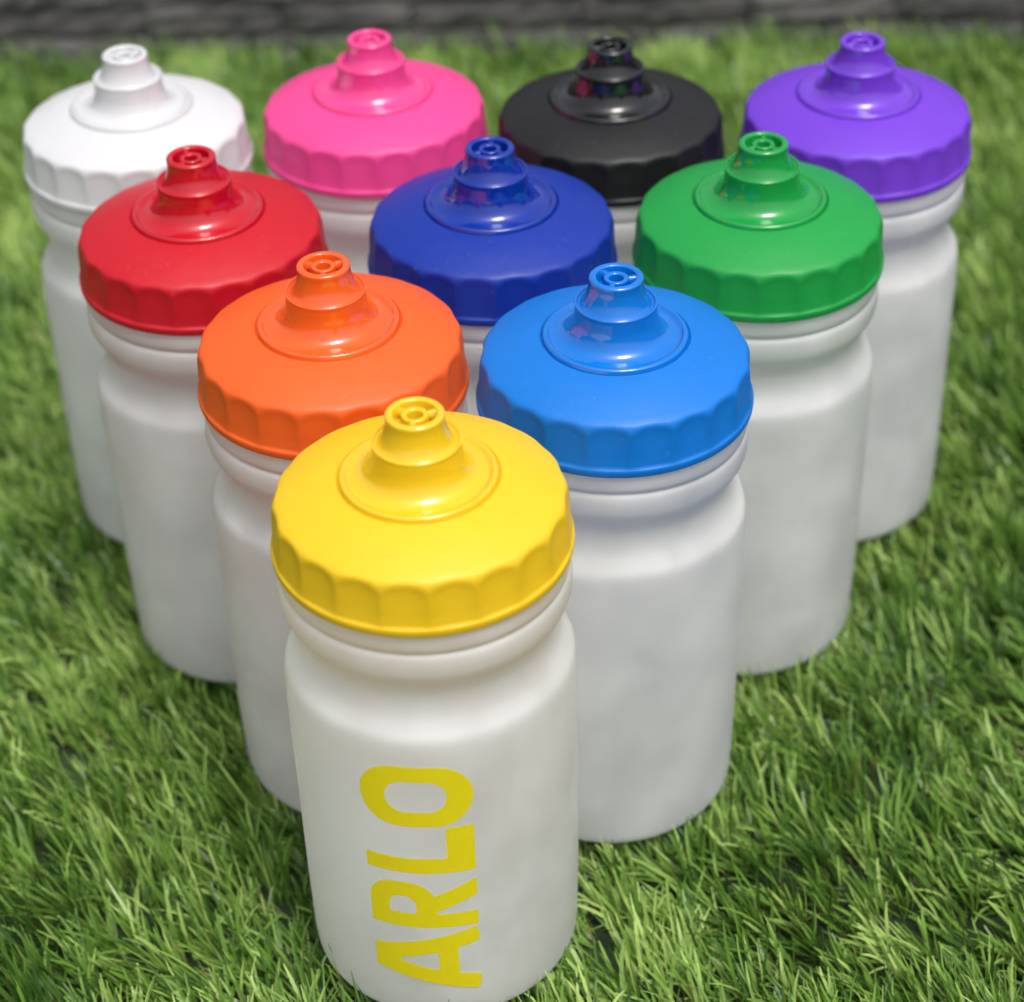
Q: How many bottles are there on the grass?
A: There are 10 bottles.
